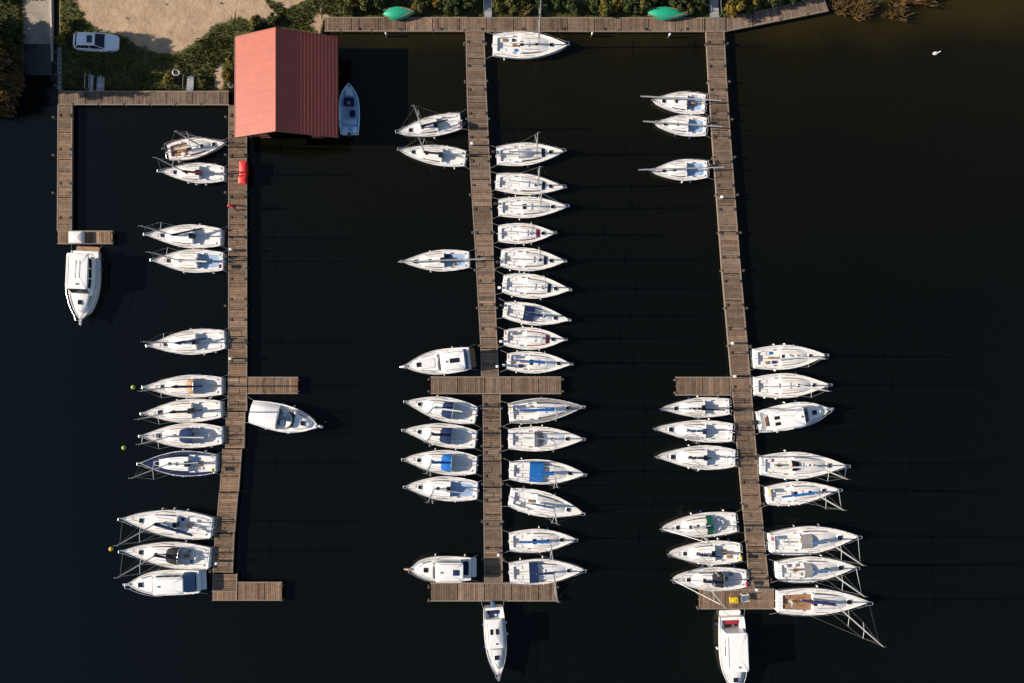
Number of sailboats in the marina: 50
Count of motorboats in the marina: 8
